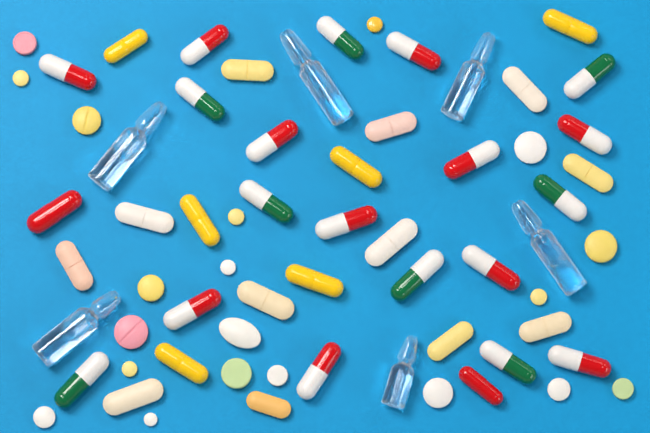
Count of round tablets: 19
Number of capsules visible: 27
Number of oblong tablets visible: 13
